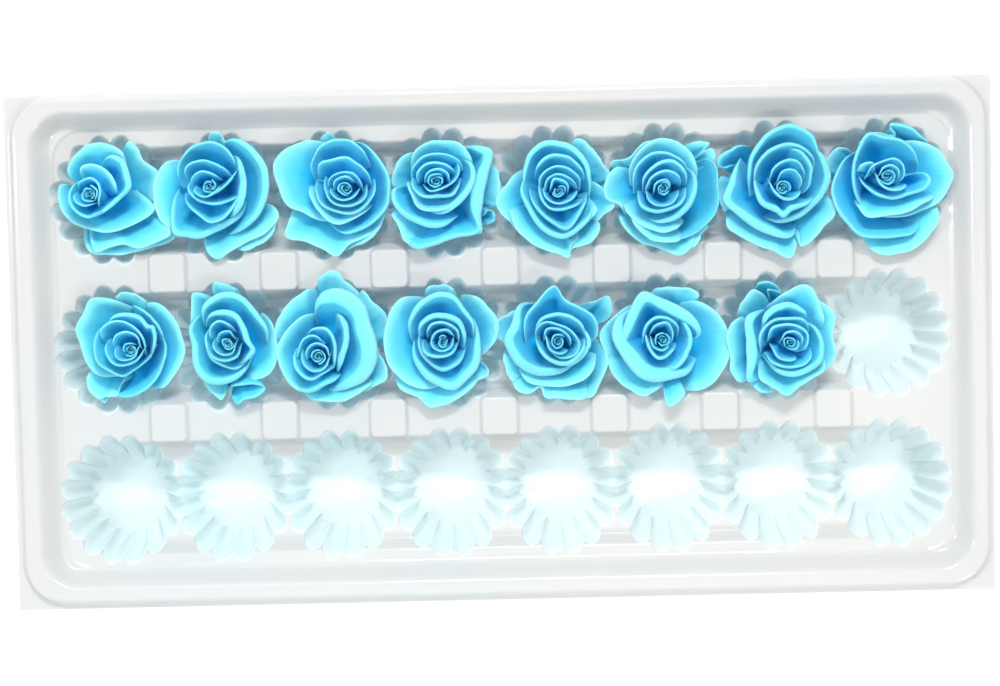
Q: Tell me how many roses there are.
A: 15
